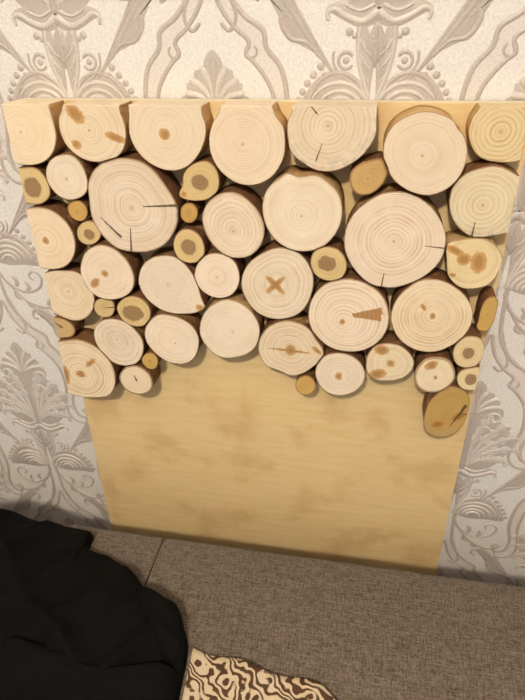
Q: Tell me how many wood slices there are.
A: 48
